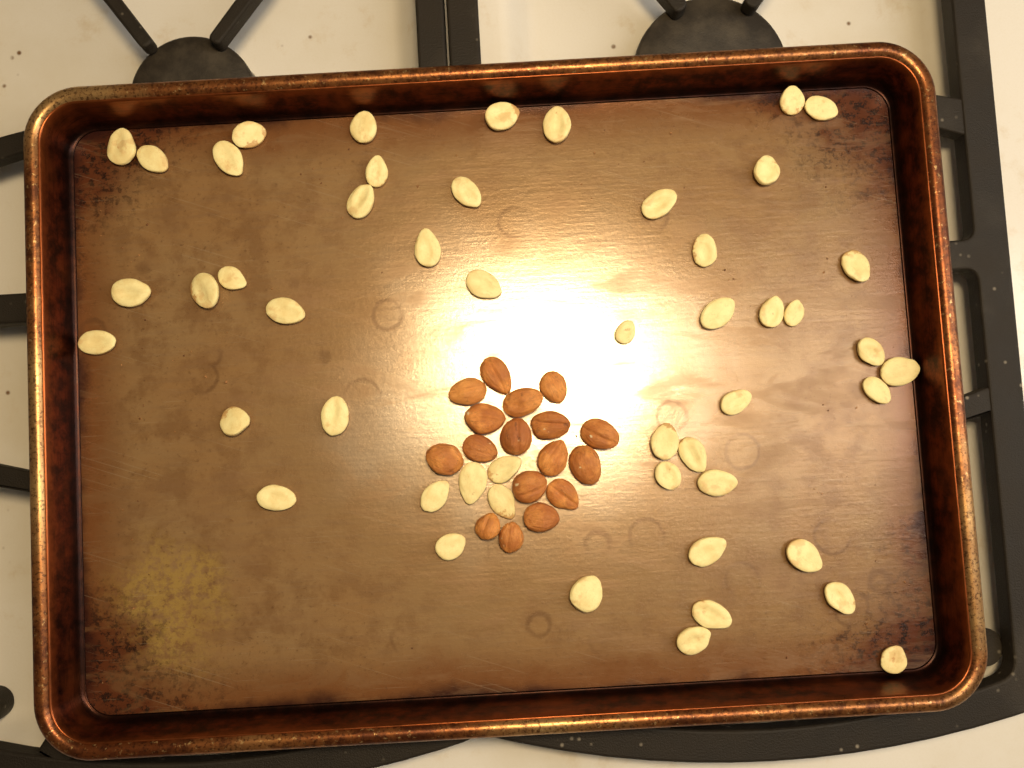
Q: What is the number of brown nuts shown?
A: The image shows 17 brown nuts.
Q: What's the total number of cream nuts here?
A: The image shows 50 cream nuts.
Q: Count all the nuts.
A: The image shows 67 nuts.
